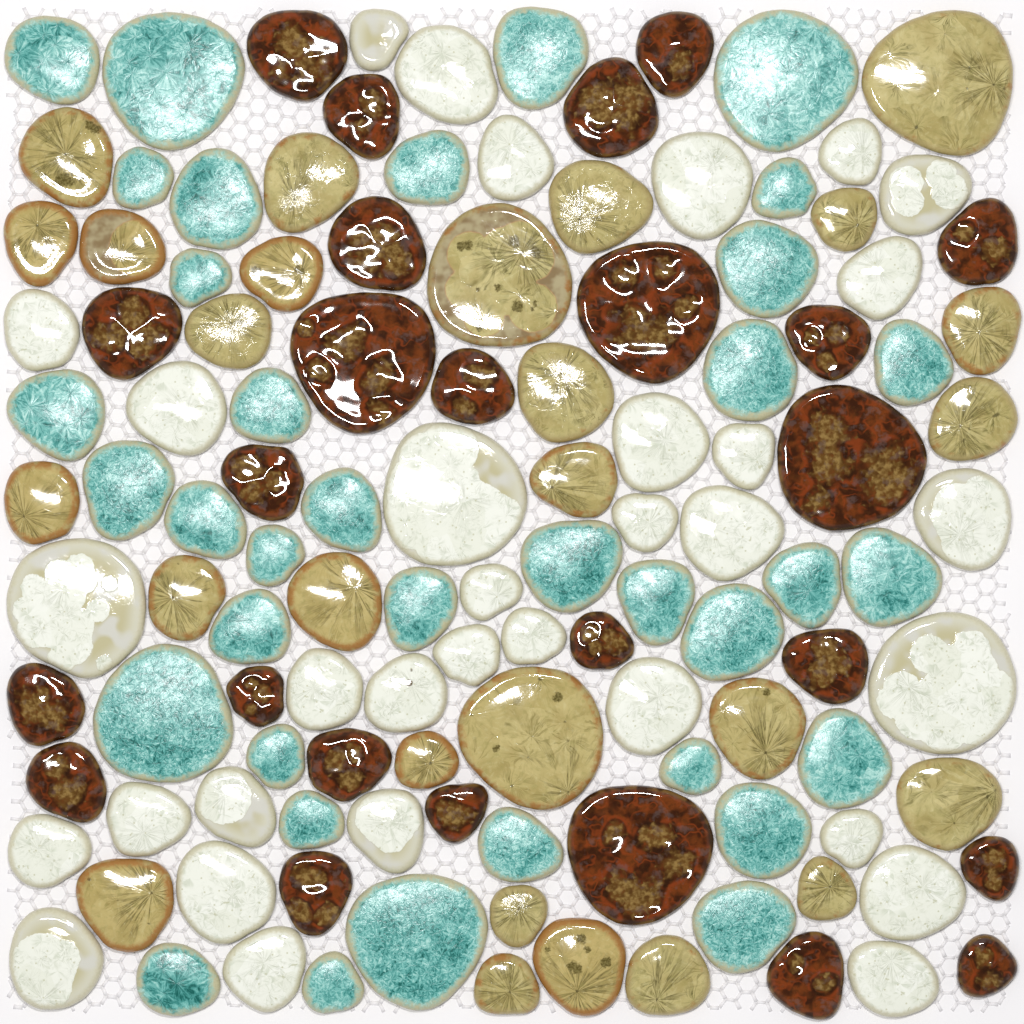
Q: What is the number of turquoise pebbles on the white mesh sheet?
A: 36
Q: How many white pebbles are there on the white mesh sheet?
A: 33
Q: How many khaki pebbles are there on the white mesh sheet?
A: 27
